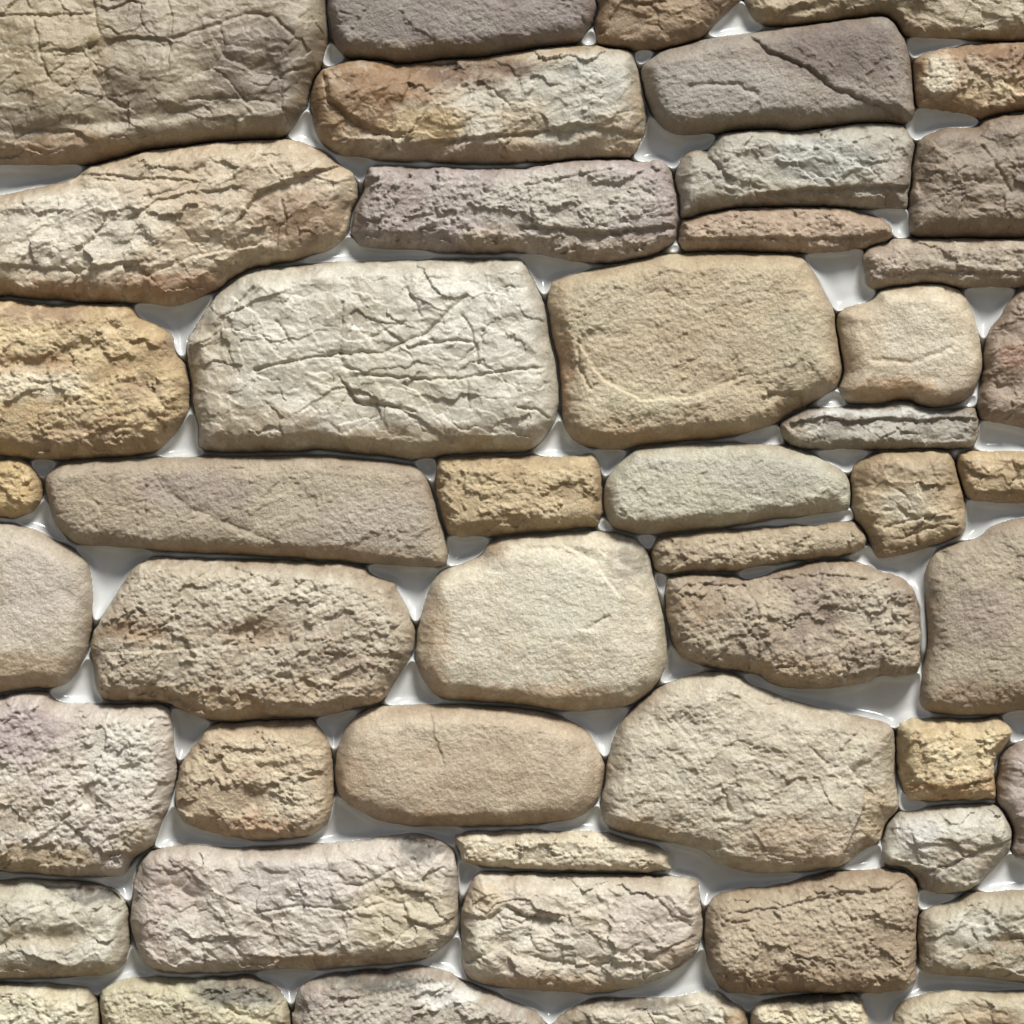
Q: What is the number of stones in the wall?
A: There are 50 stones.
